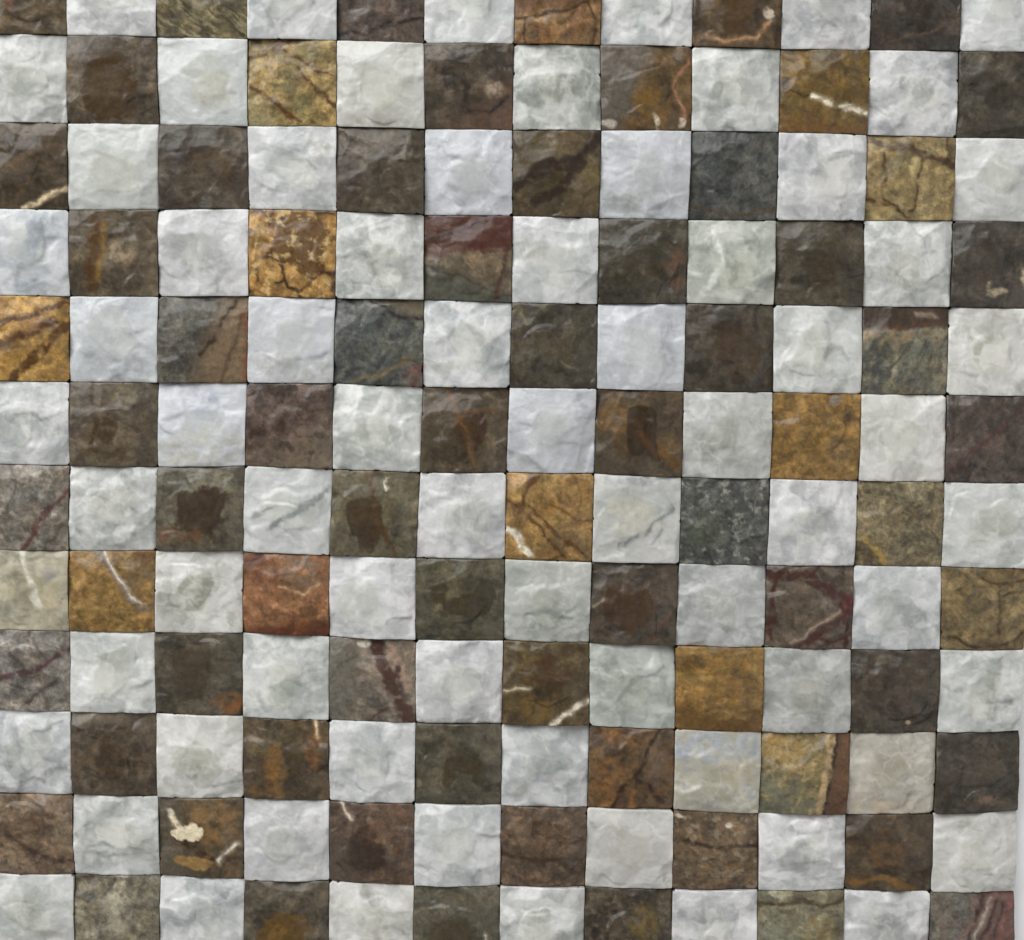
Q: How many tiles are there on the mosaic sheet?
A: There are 144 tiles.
